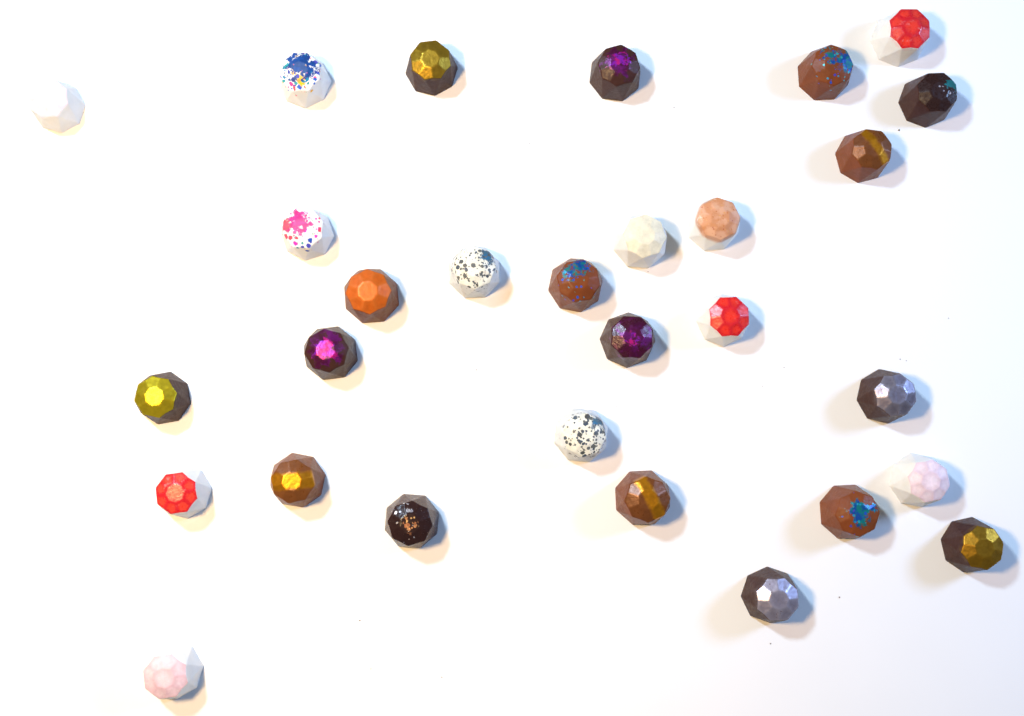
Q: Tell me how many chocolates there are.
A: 29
